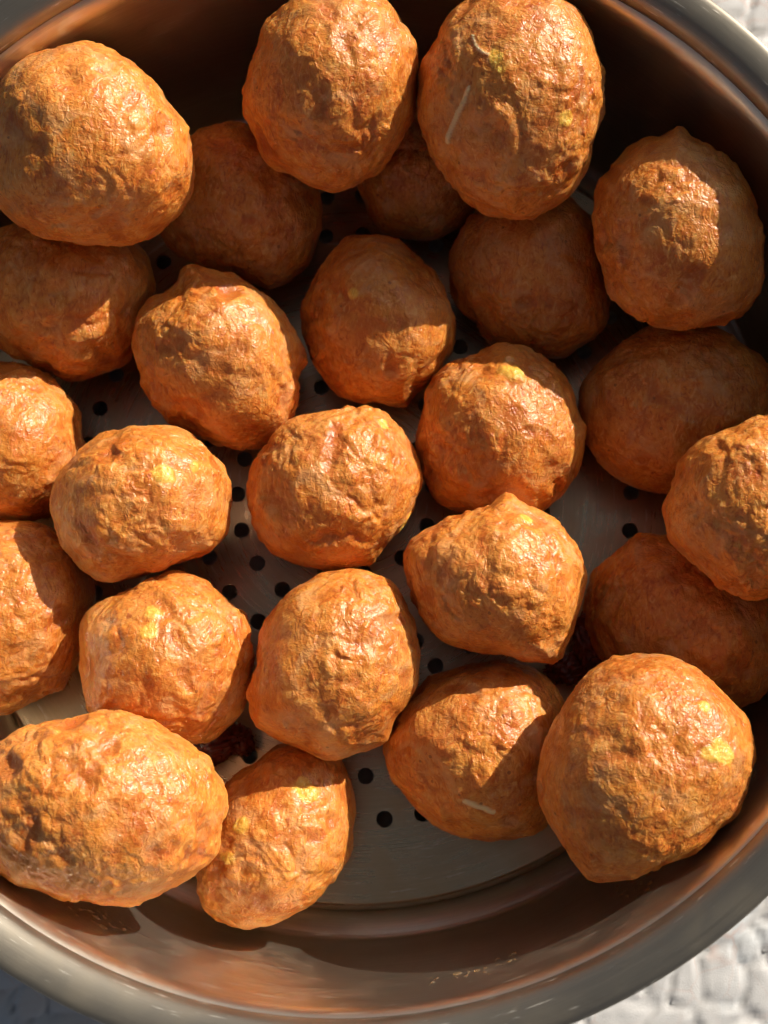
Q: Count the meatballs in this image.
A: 25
